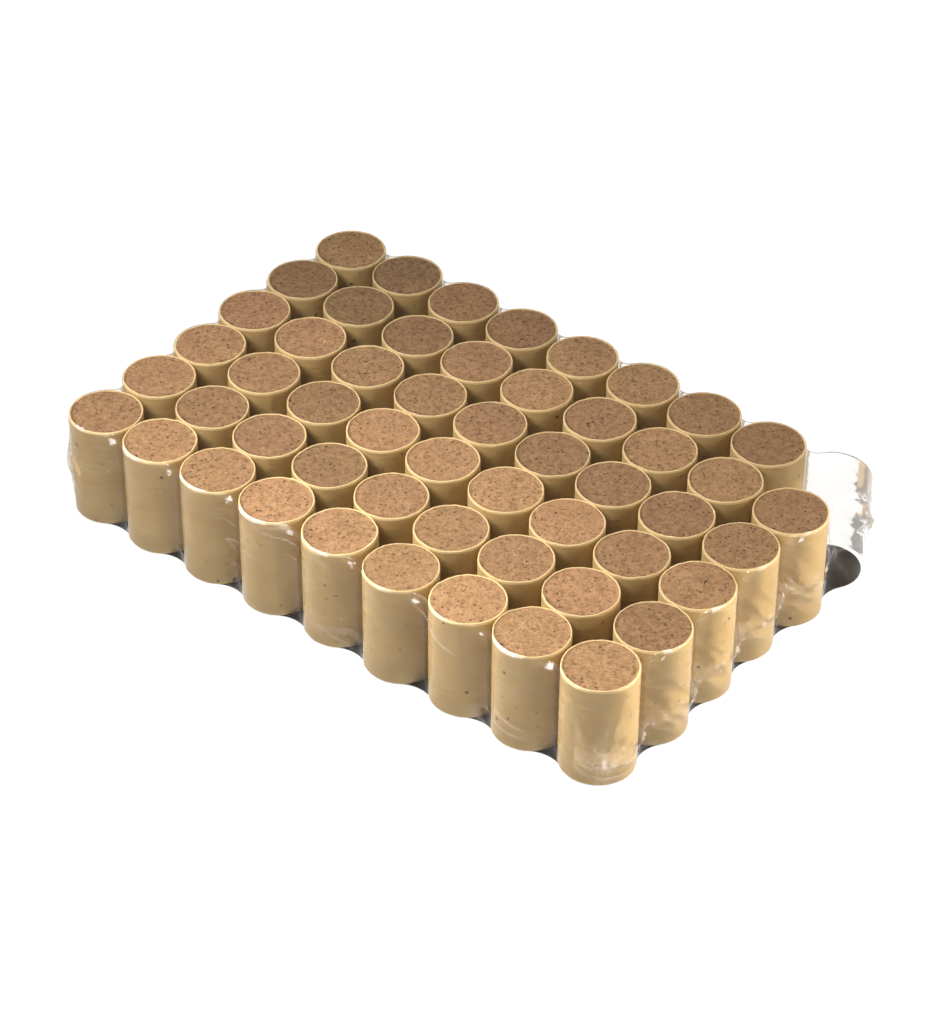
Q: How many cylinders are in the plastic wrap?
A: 53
